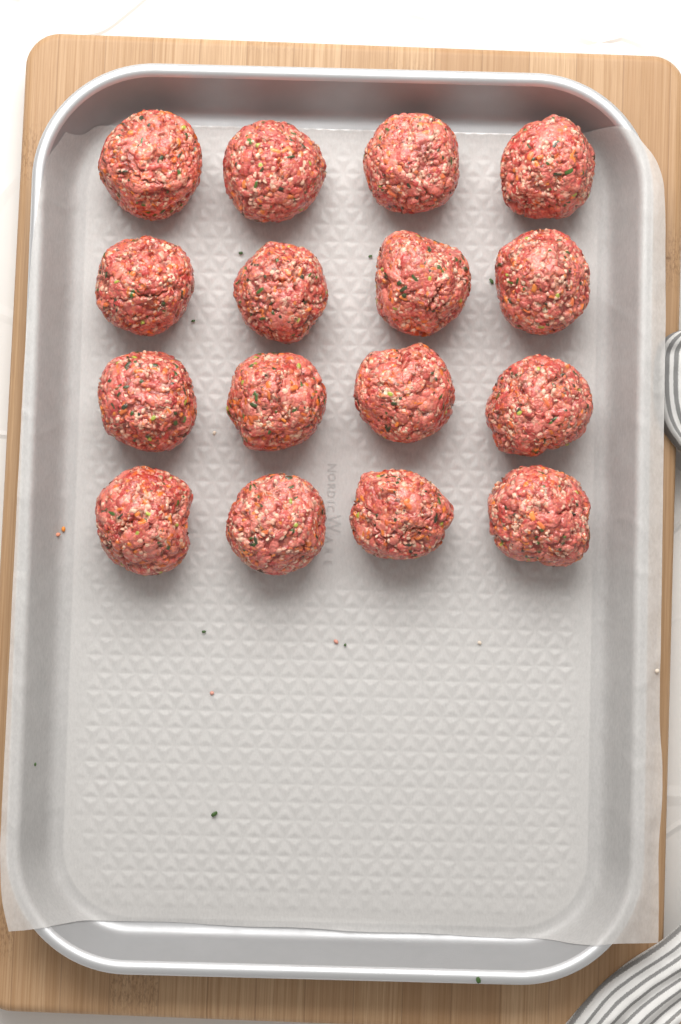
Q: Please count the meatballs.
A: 16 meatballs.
